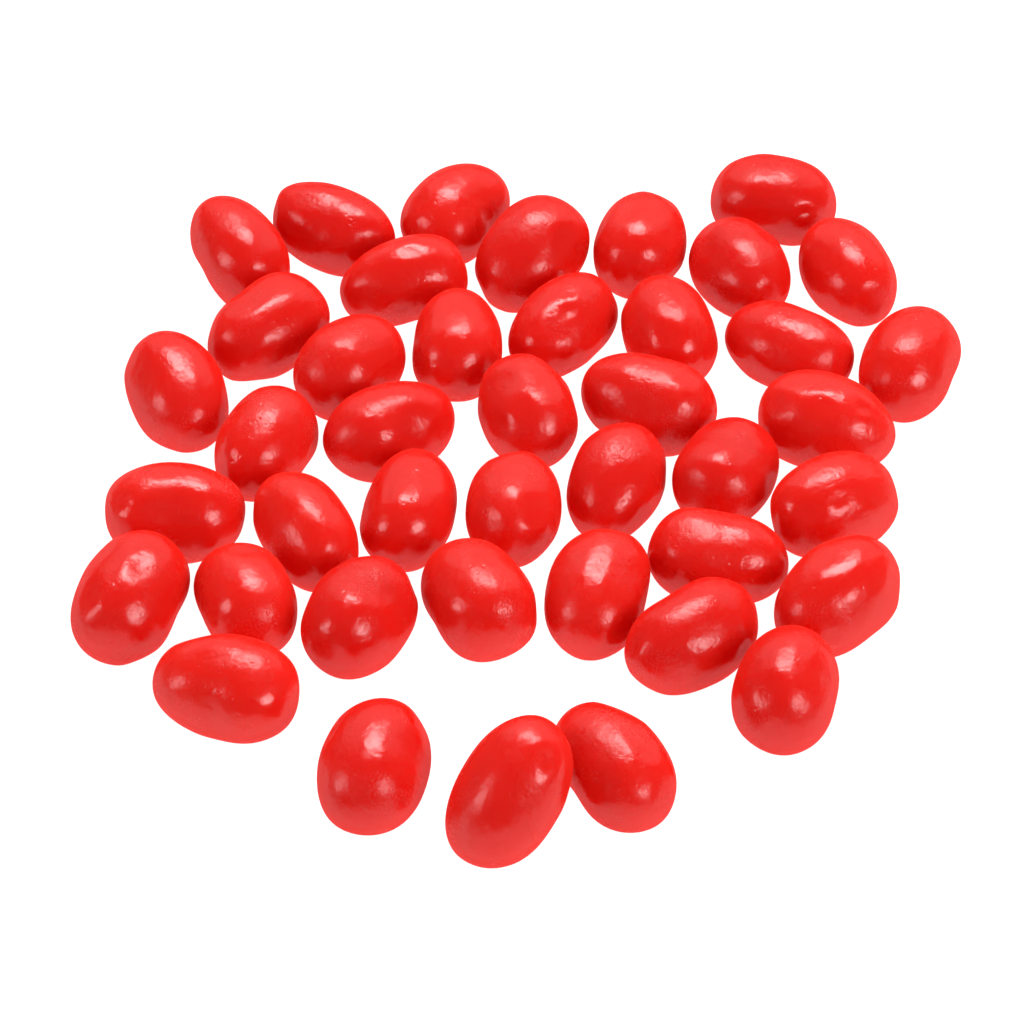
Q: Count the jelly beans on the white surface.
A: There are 42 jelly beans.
